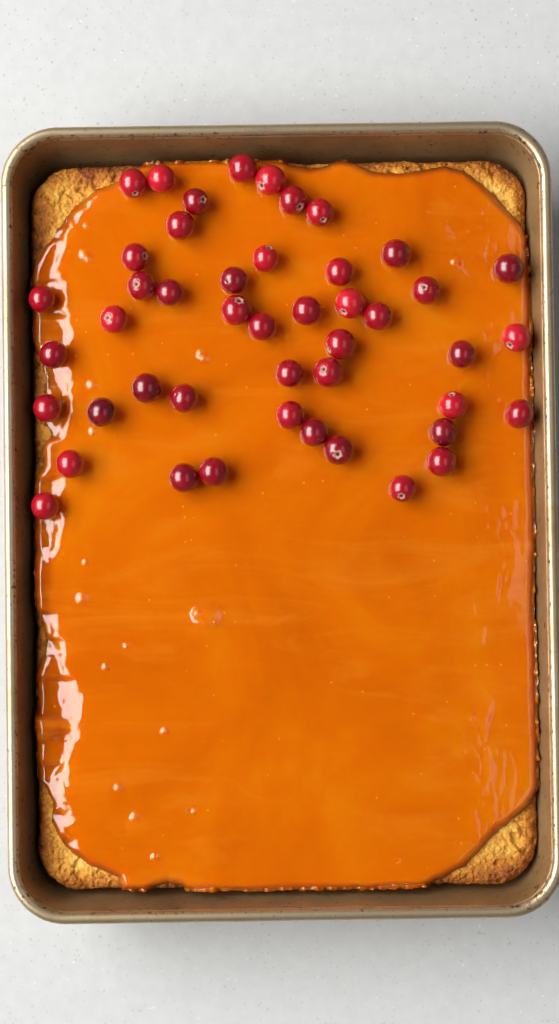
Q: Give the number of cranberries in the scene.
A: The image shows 46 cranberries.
